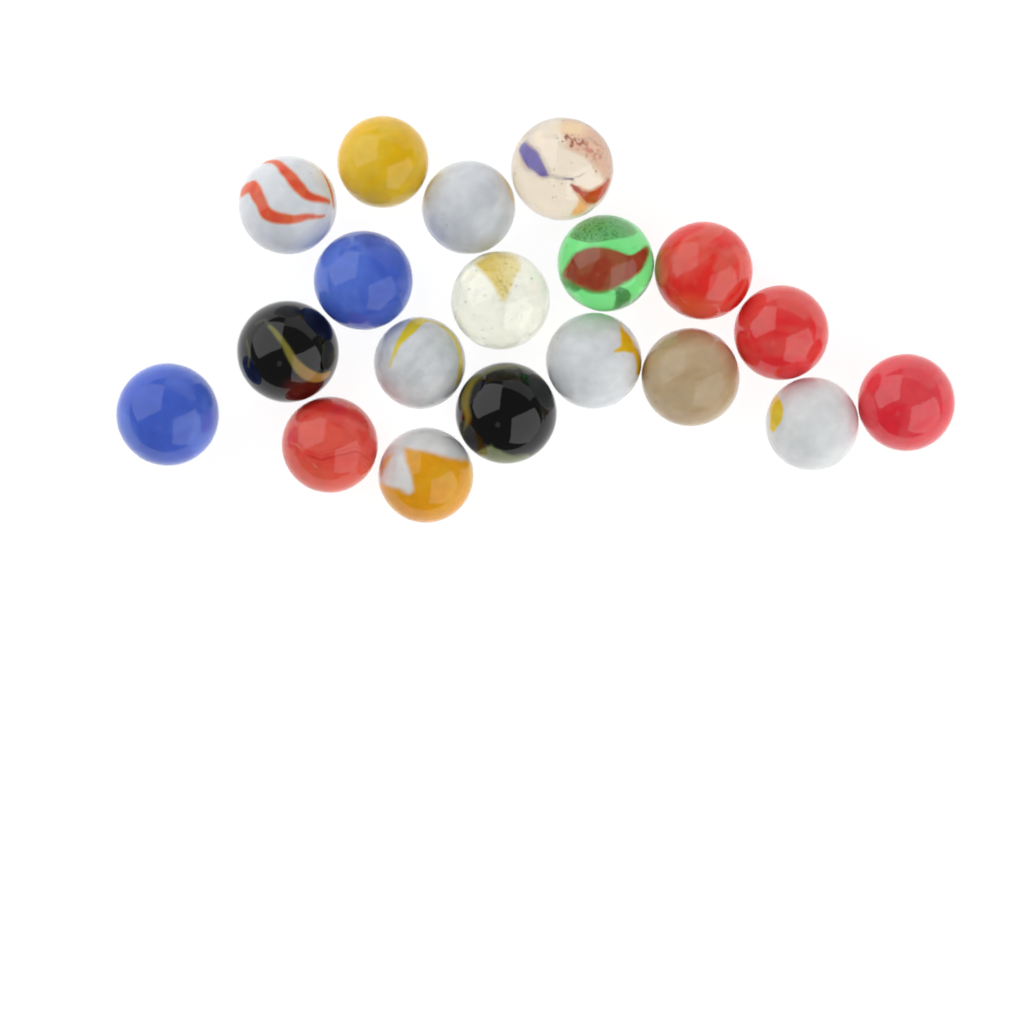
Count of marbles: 19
